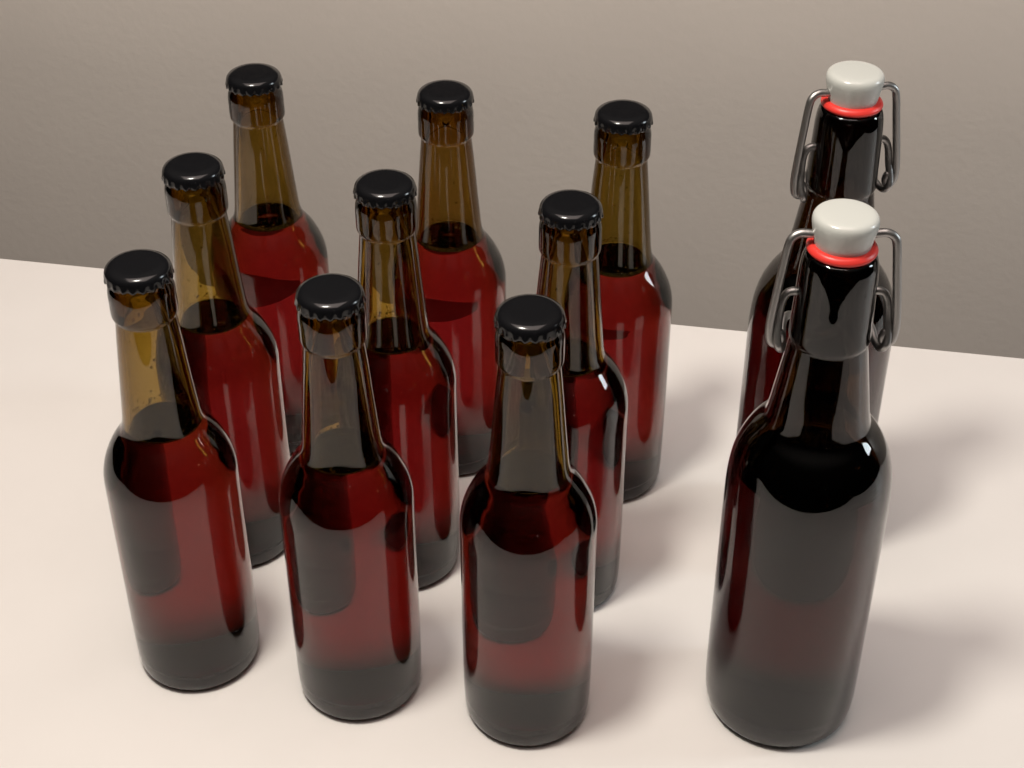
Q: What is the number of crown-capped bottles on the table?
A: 9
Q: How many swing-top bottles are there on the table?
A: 2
